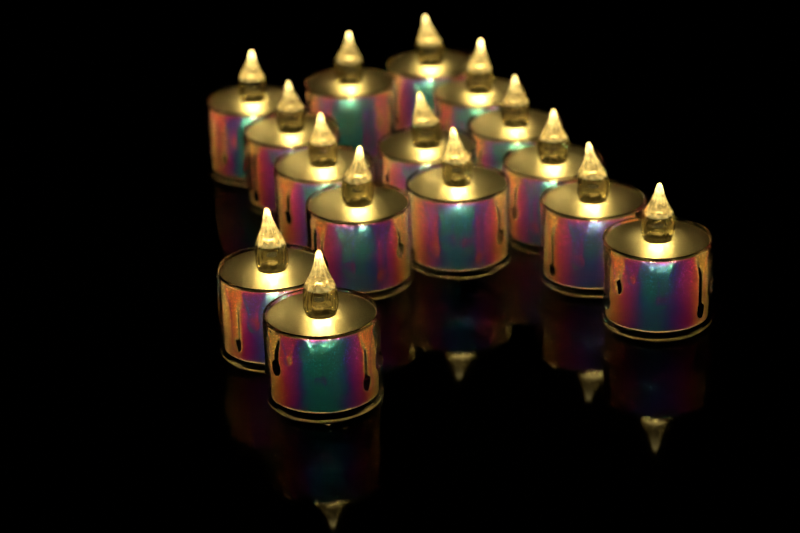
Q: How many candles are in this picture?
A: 15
